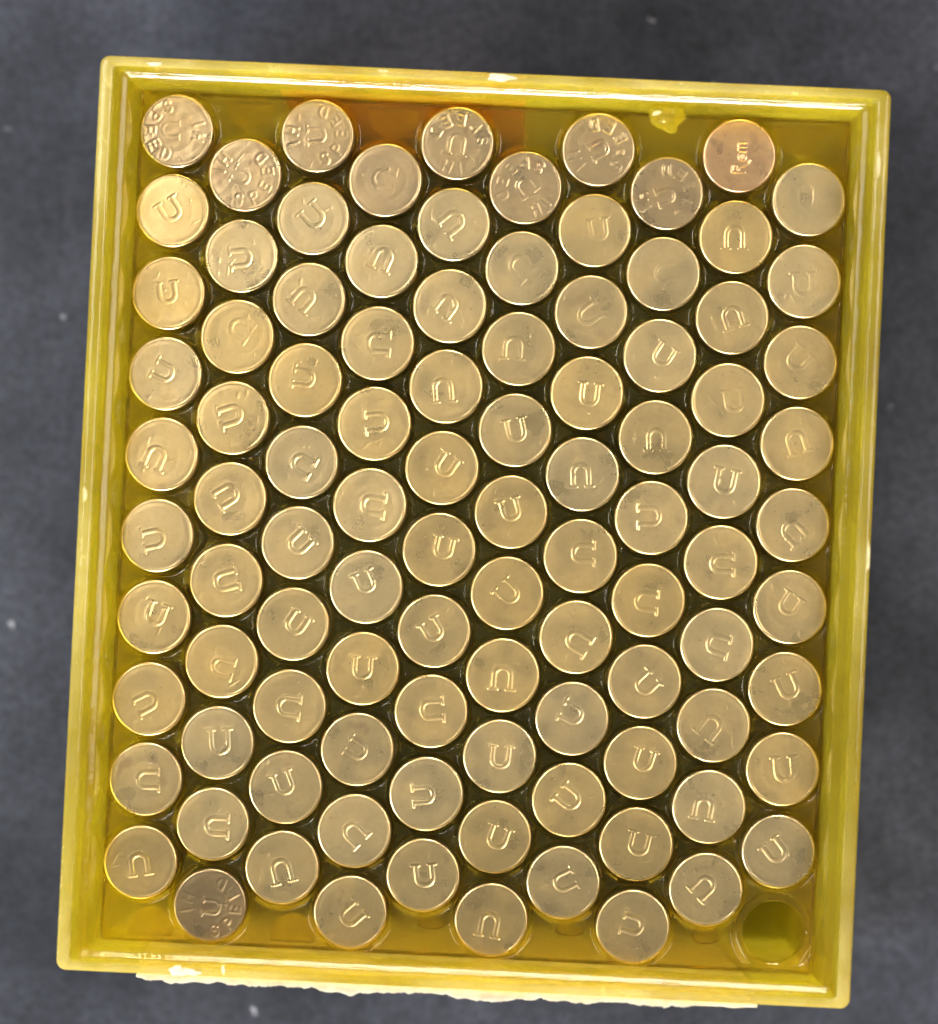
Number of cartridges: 99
